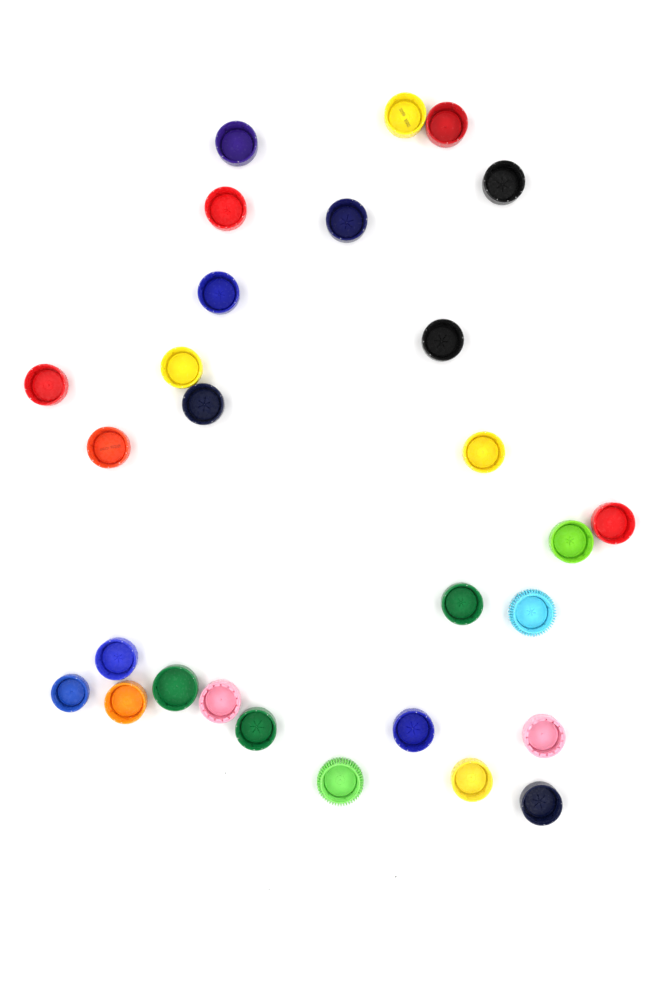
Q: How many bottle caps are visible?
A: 28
